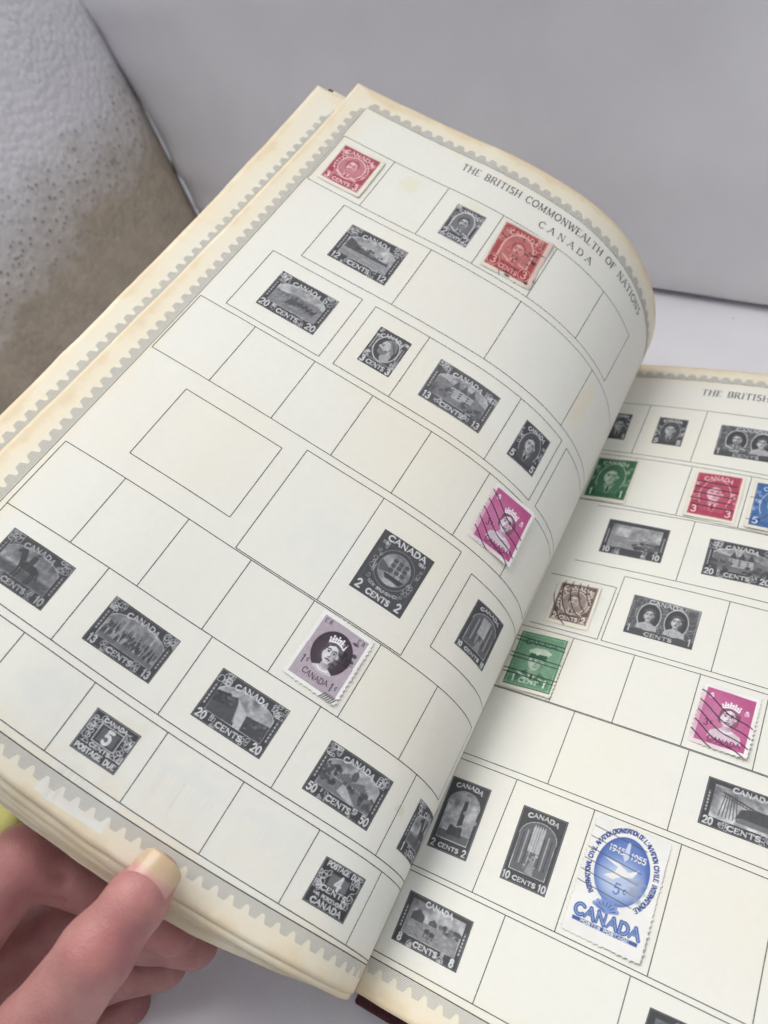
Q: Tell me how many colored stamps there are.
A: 11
